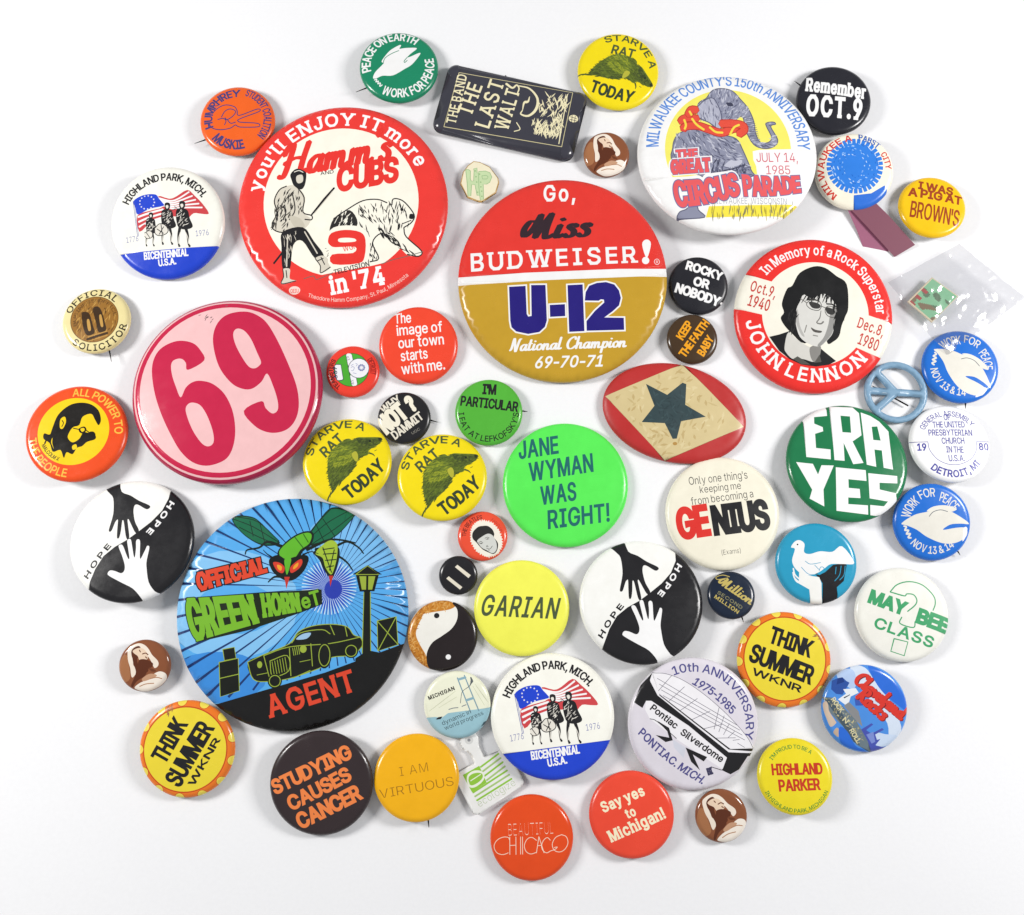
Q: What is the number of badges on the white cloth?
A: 57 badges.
